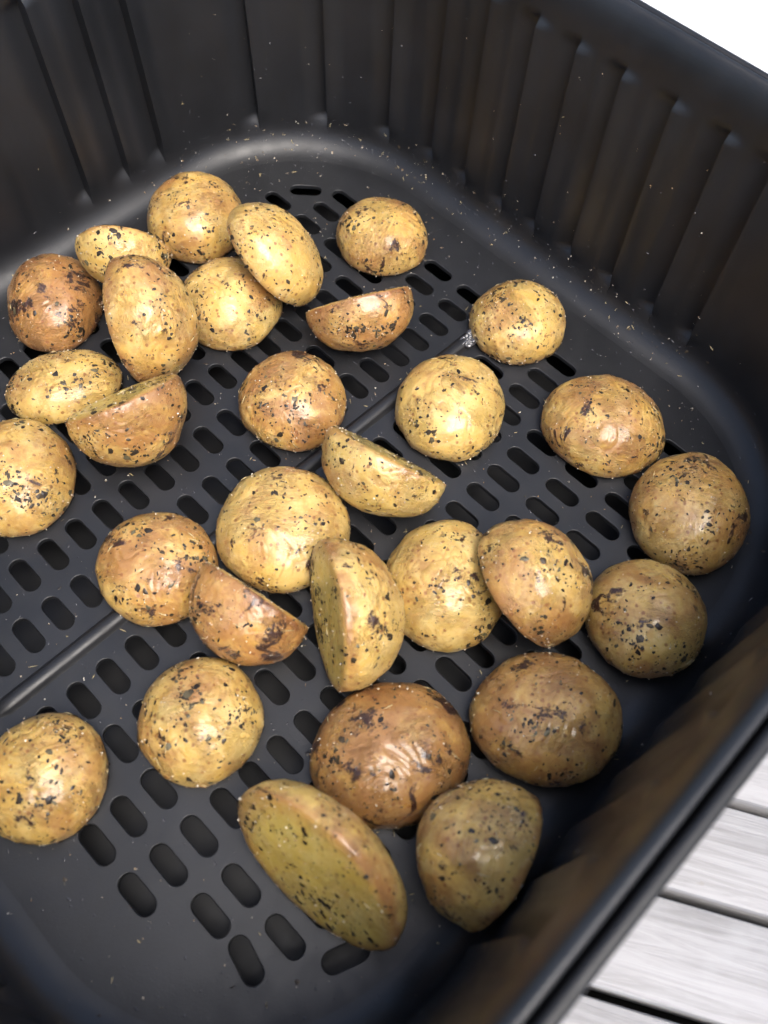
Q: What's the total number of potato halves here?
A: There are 30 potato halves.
